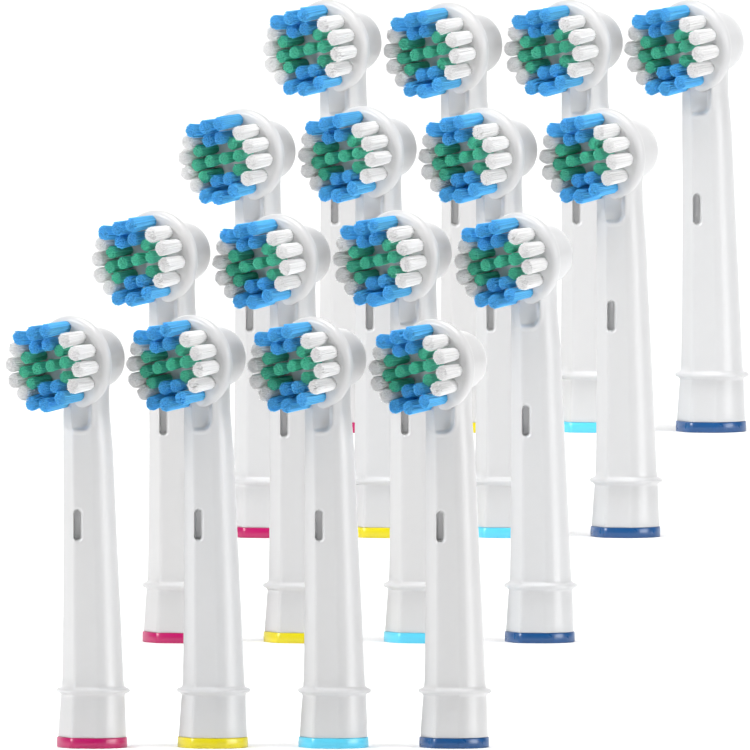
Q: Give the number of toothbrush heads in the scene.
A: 16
